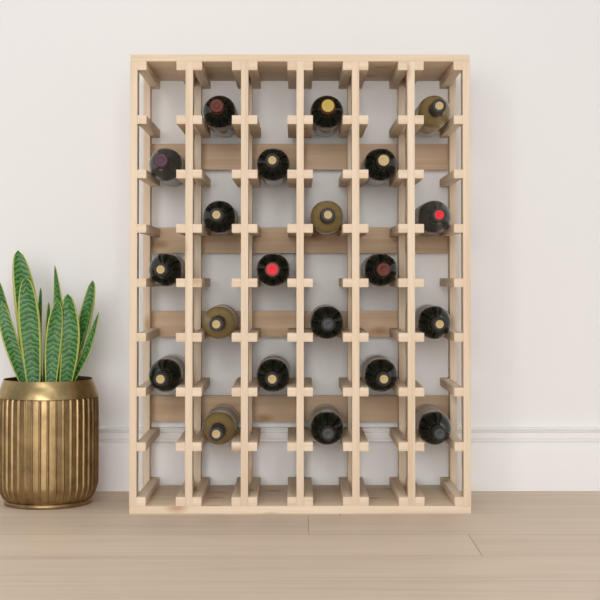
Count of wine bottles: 21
